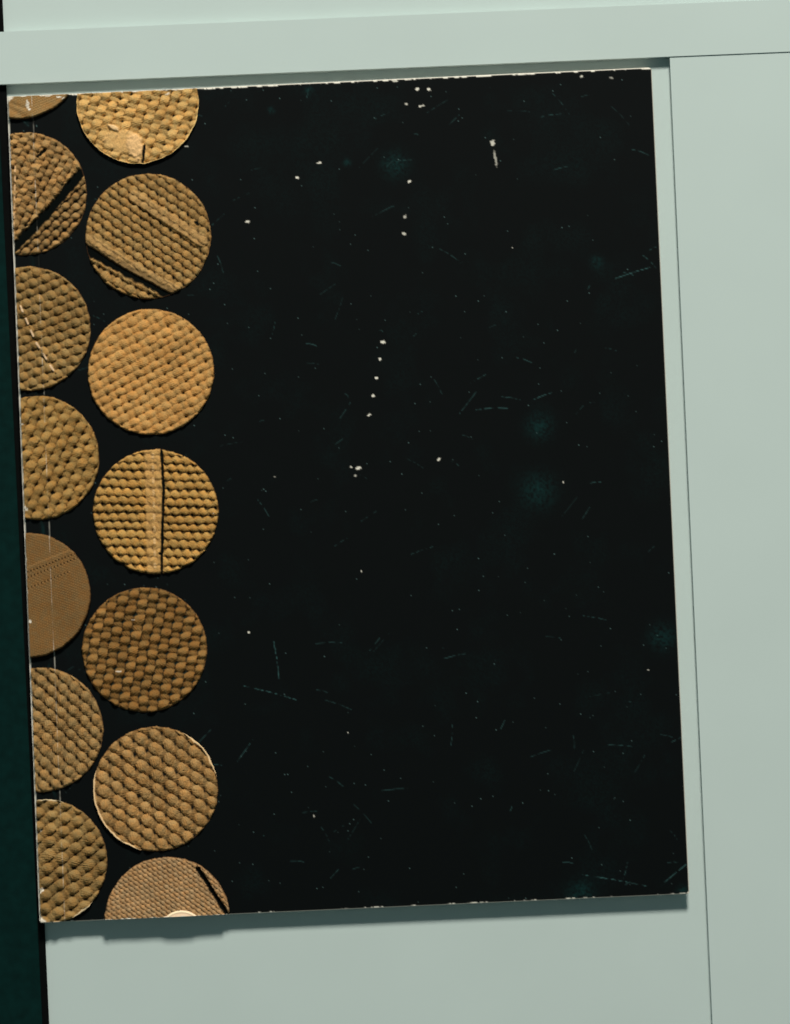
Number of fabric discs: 14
